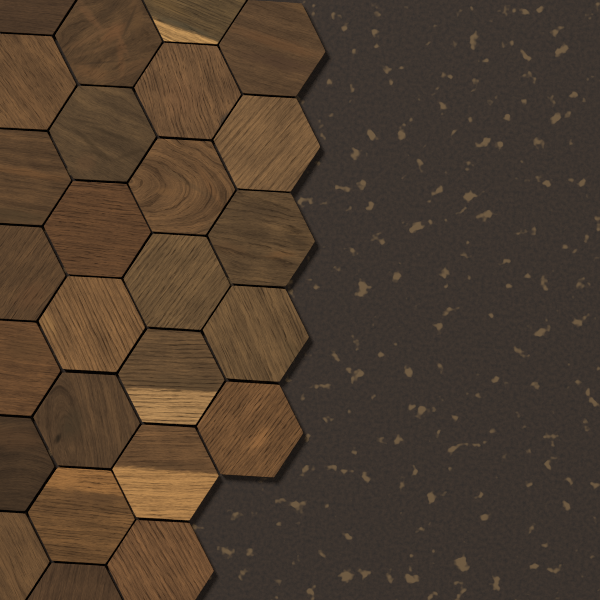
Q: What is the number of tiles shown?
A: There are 26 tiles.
